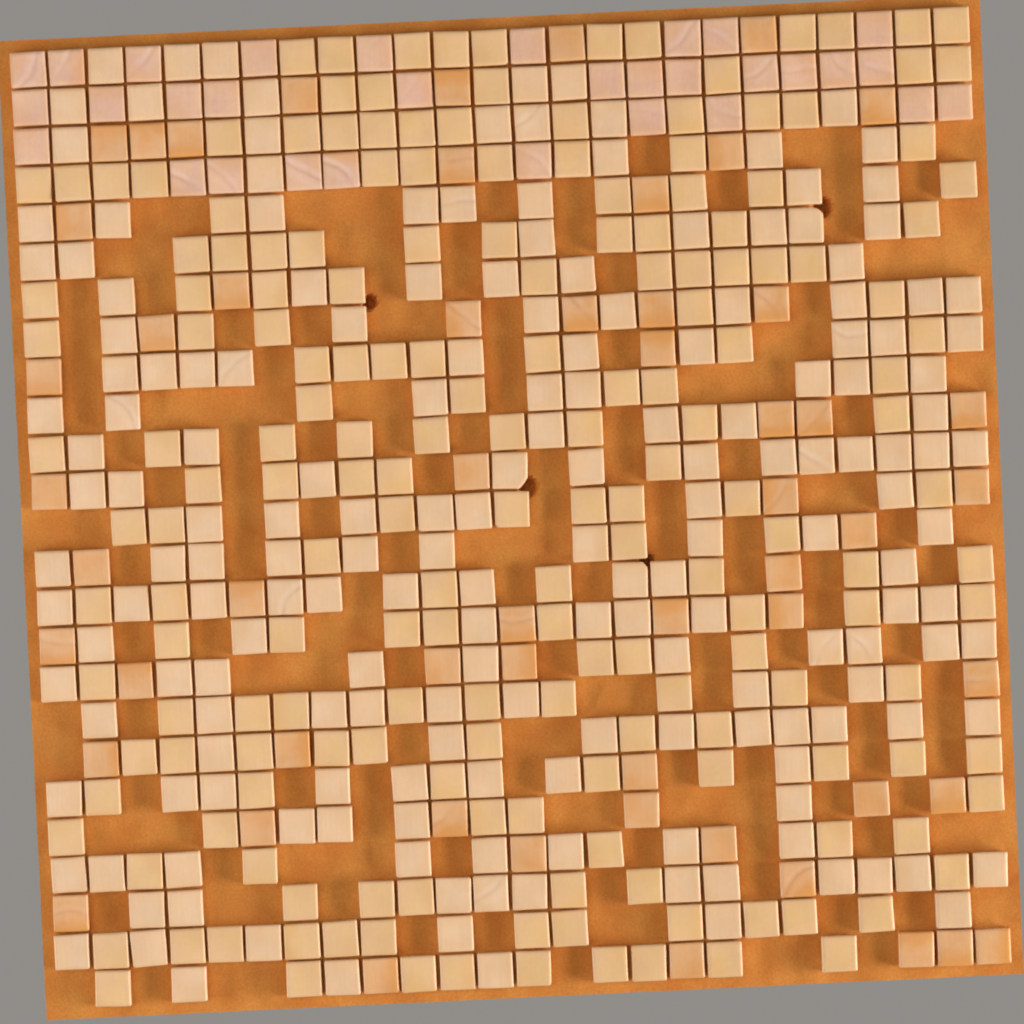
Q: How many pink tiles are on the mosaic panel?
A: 31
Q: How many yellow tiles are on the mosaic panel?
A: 185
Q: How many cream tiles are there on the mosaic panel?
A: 185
